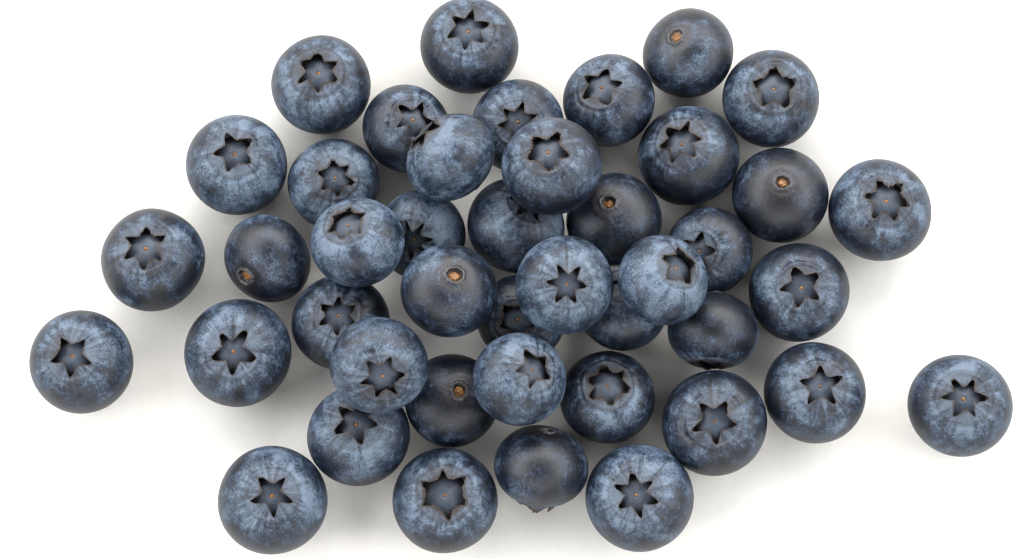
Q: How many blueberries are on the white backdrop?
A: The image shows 43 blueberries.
